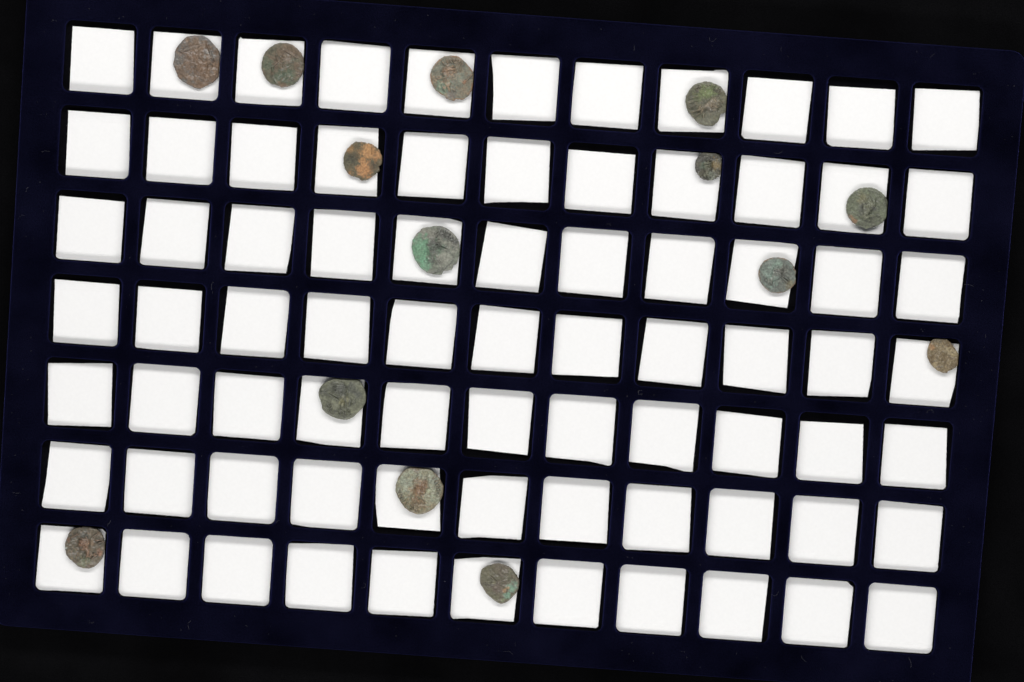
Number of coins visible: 14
